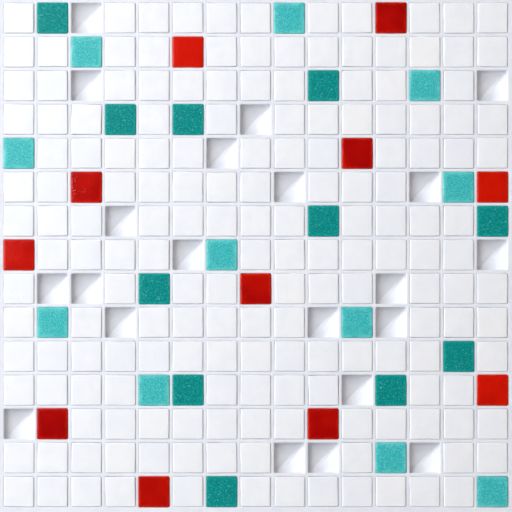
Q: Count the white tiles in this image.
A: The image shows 171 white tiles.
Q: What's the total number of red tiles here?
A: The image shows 11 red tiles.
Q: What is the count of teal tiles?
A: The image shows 11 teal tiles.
